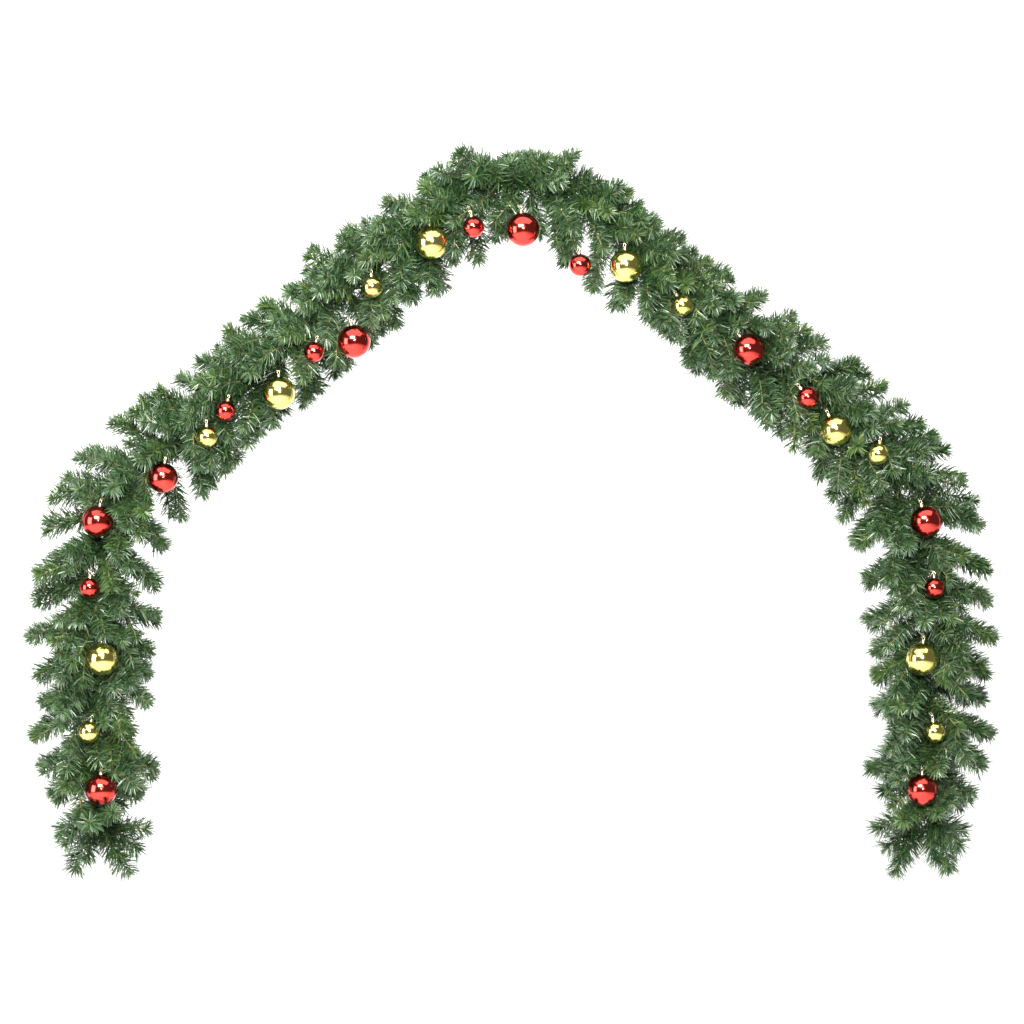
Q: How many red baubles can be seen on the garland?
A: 15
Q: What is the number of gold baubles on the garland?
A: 12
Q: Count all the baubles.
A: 27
